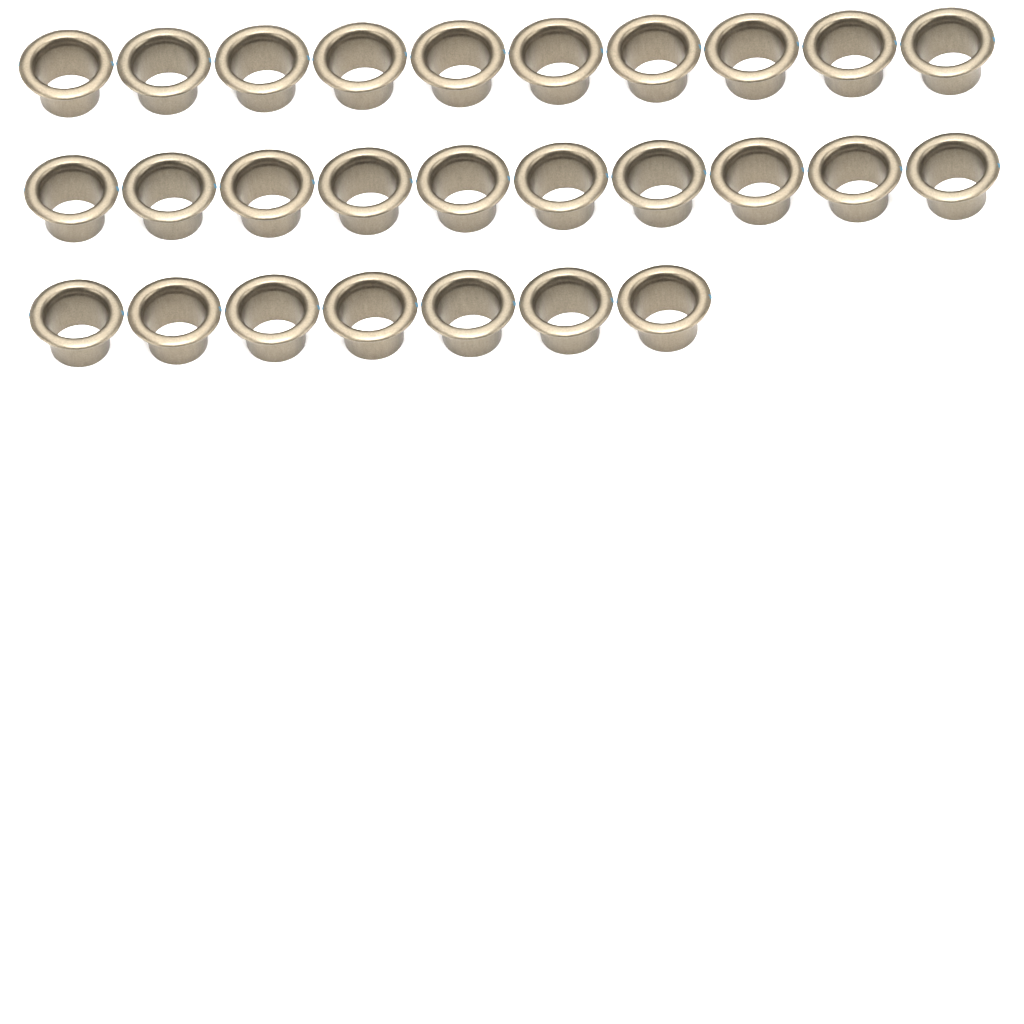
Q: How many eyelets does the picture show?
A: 27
